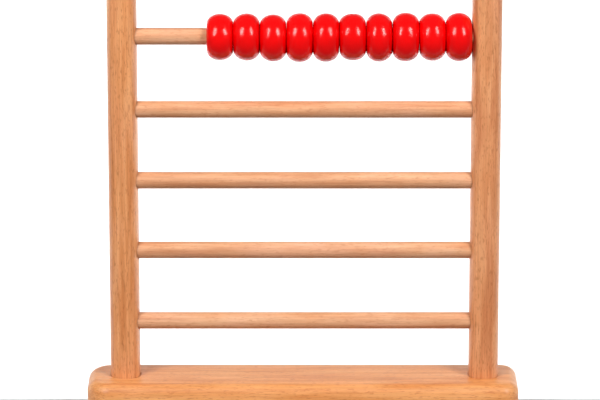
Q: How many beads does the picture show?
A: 10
